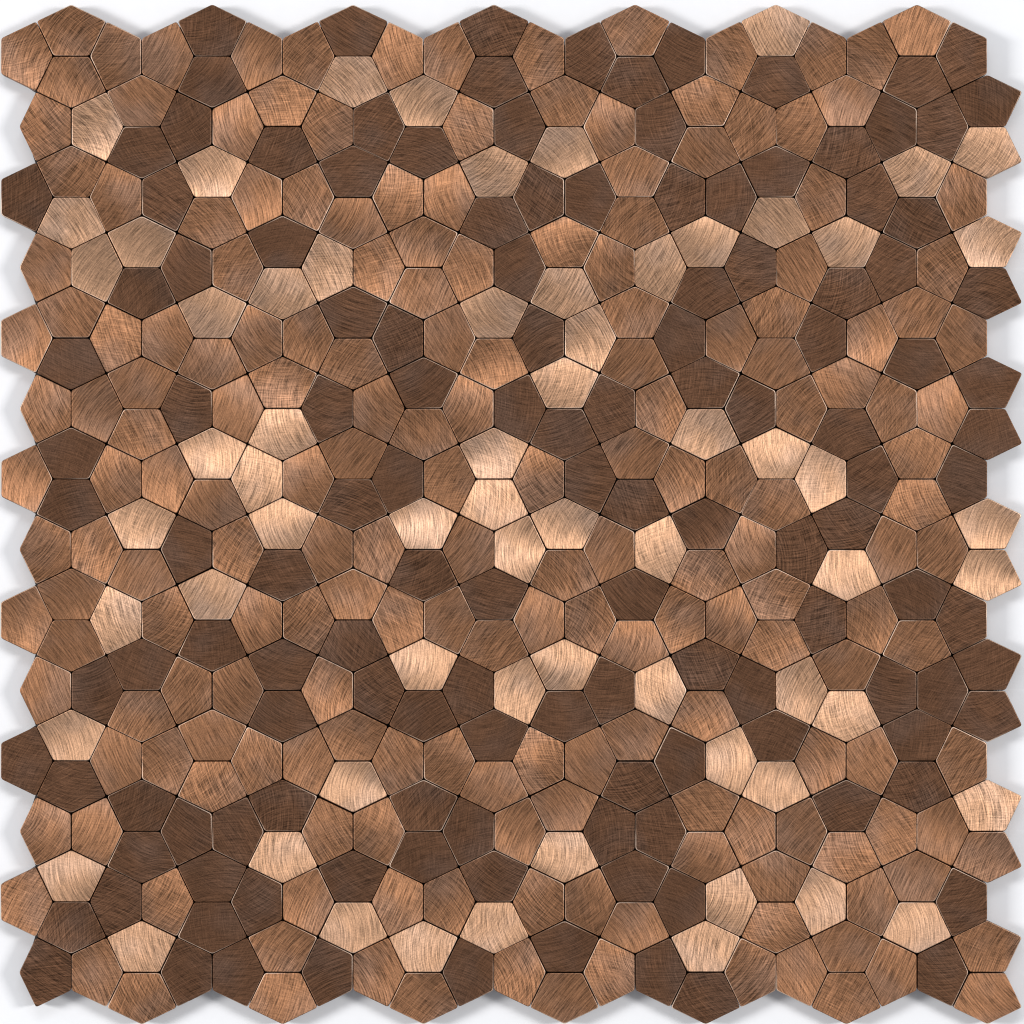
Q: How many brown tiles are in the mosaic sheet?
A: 134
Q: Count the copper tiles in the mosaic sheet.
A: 193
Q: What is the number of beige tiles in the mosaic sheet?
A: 65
